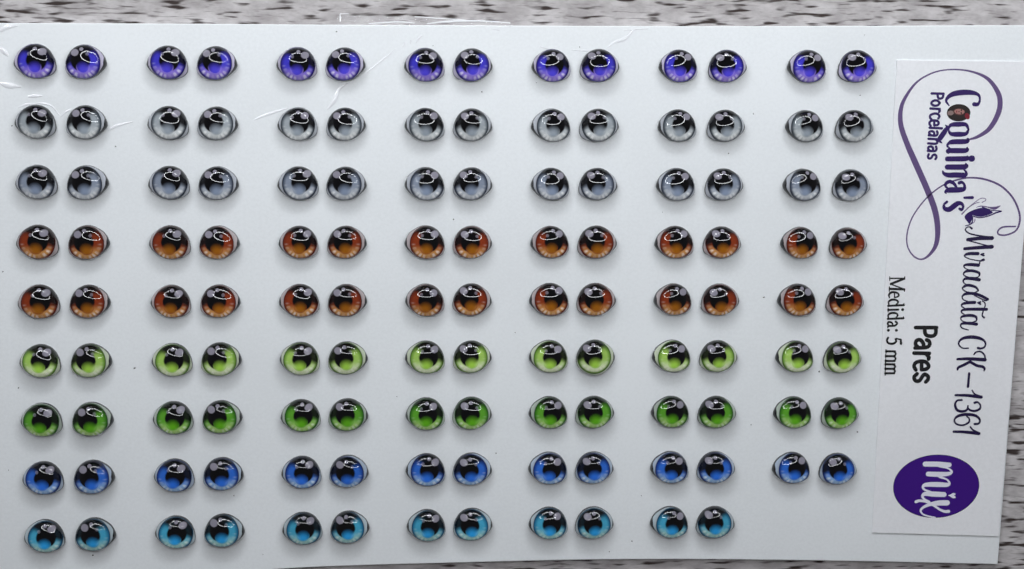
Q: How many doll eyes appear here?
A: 124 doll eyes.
